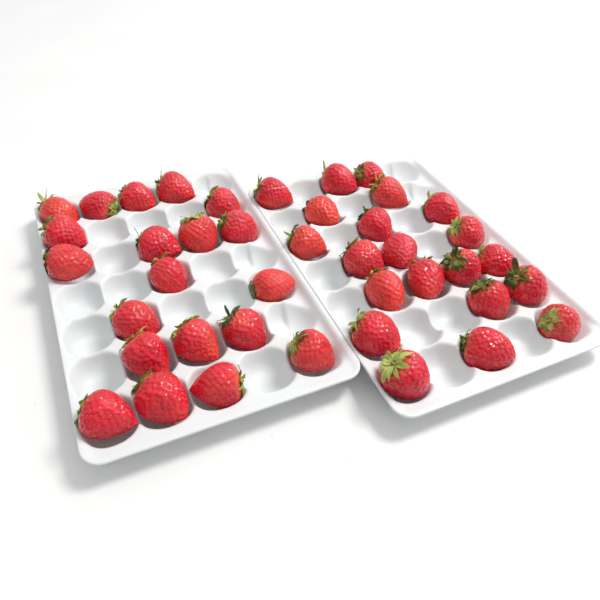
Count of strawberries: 41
